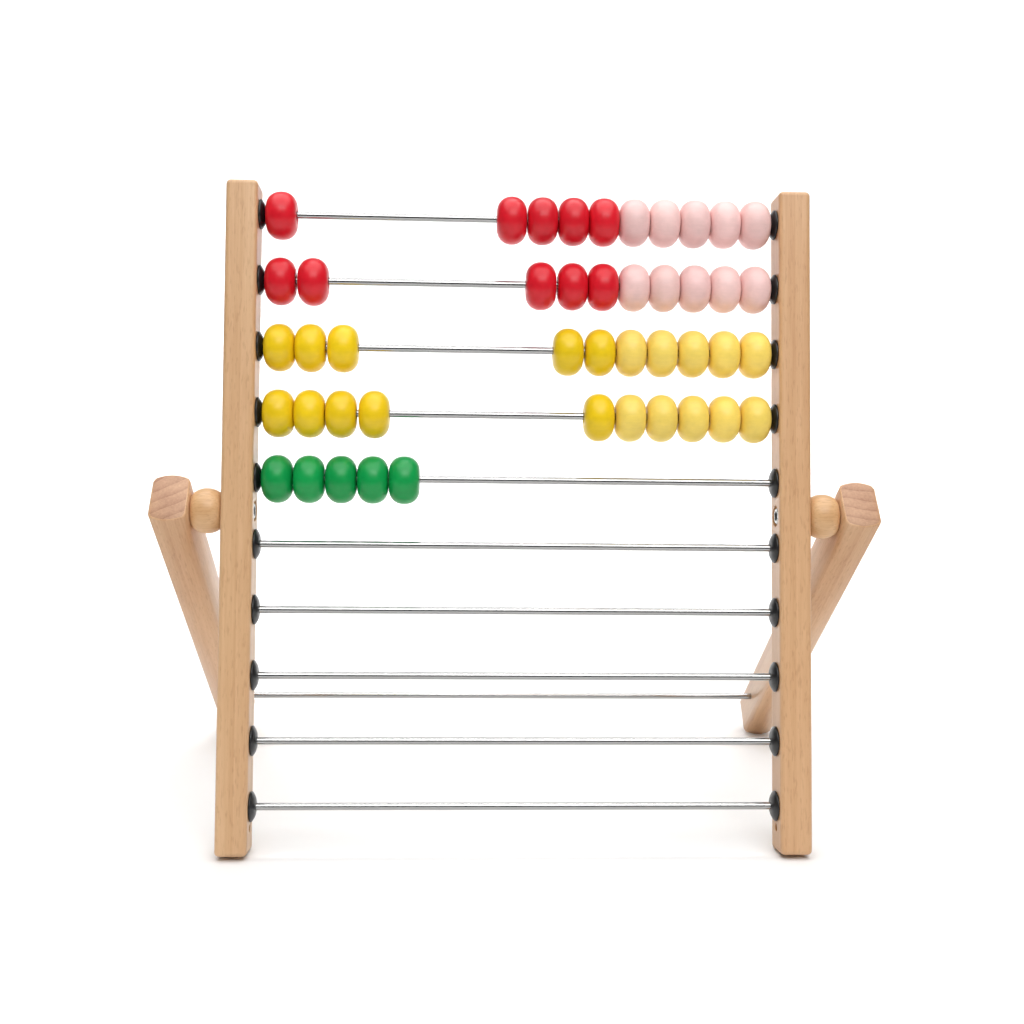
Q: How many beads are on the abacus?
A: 45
